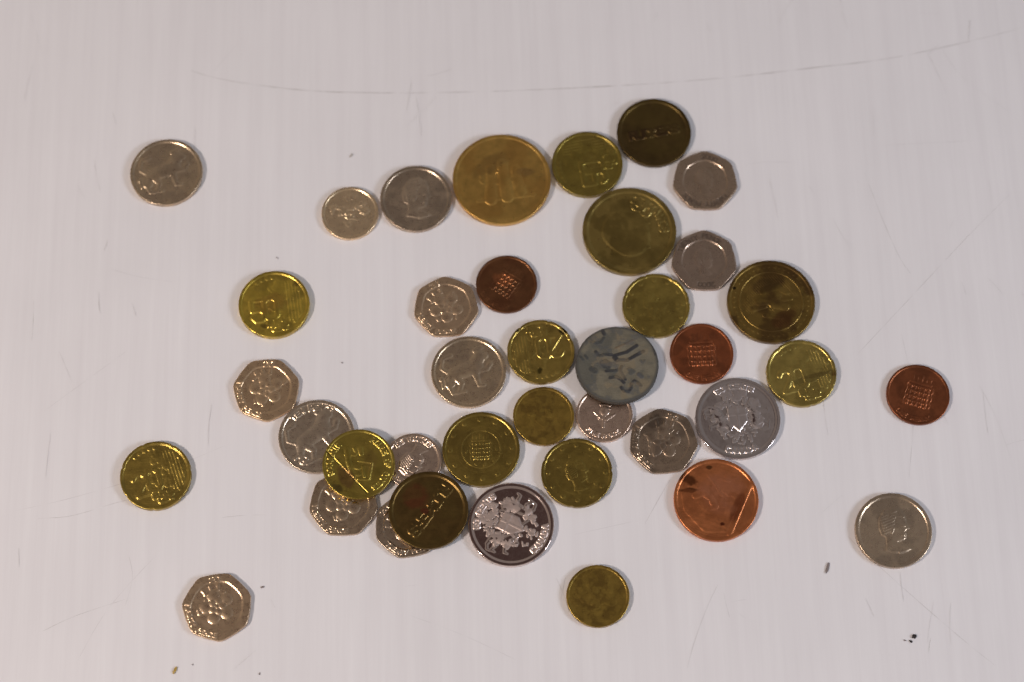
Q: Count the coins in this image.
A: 39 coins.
